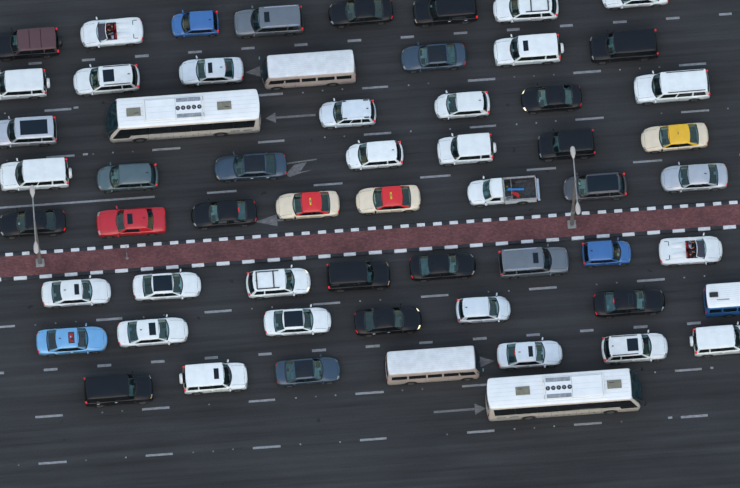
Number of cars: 53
